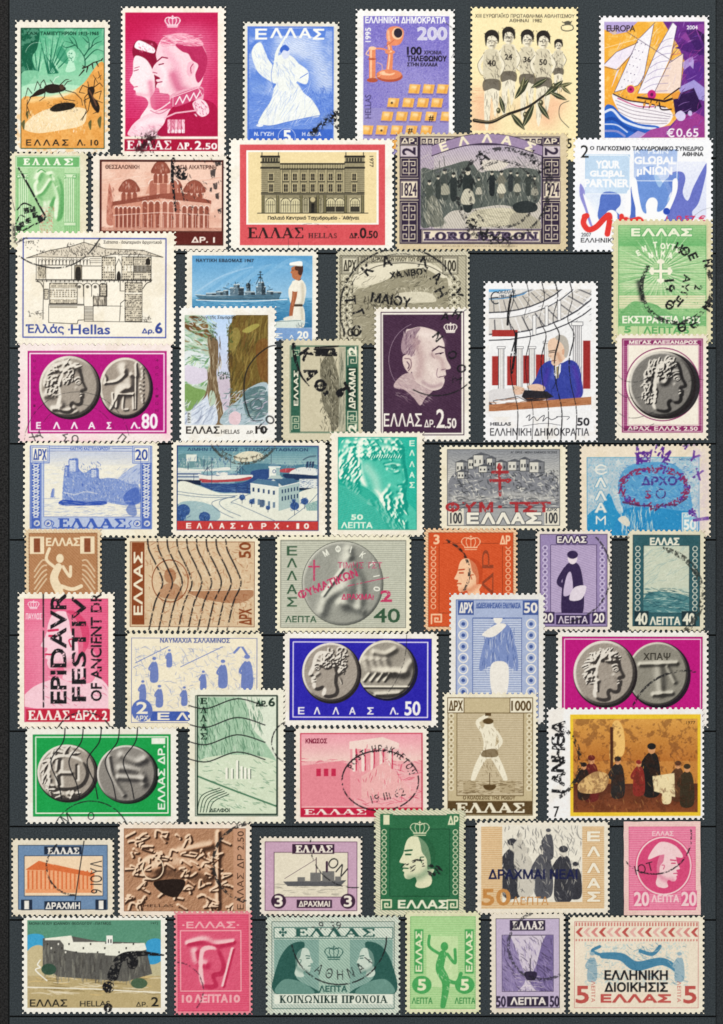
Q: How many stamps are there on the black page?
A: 54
